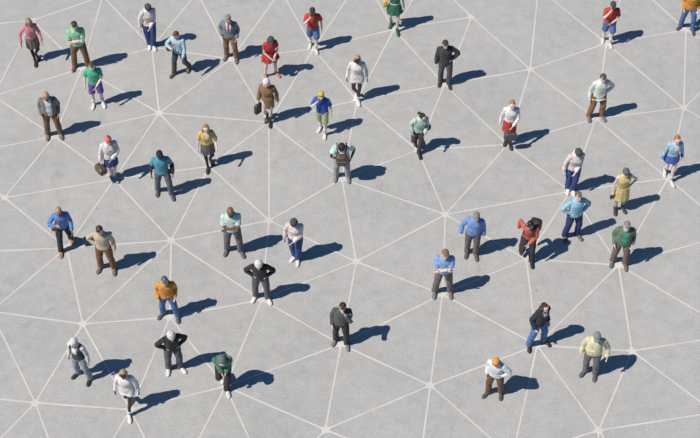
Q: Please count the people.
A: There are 45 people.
